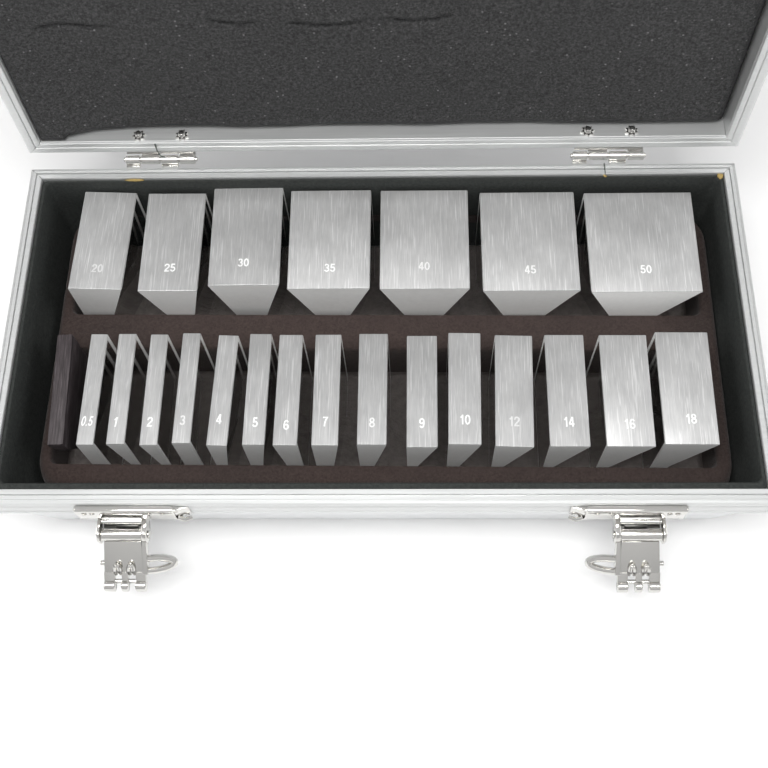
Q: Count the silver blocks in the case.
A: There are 22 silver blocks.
